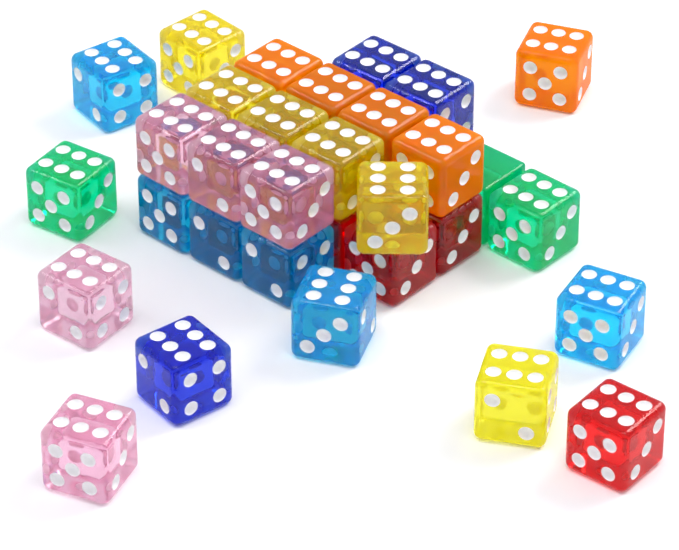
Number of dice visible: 30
